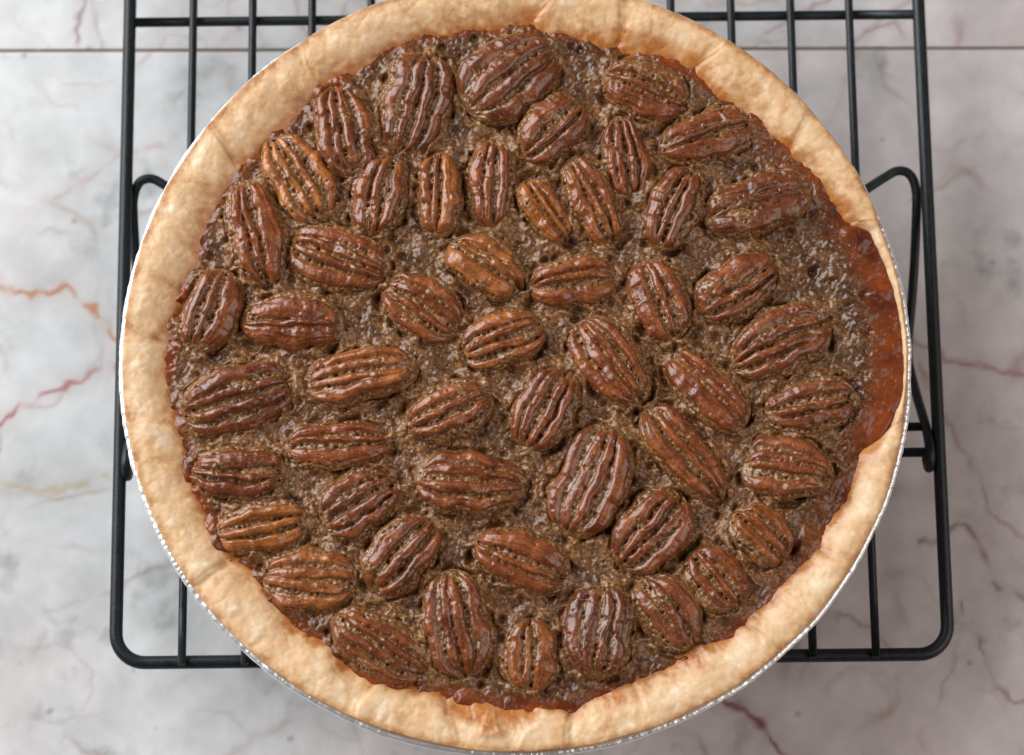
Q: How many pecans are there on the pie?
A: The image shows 52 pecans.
